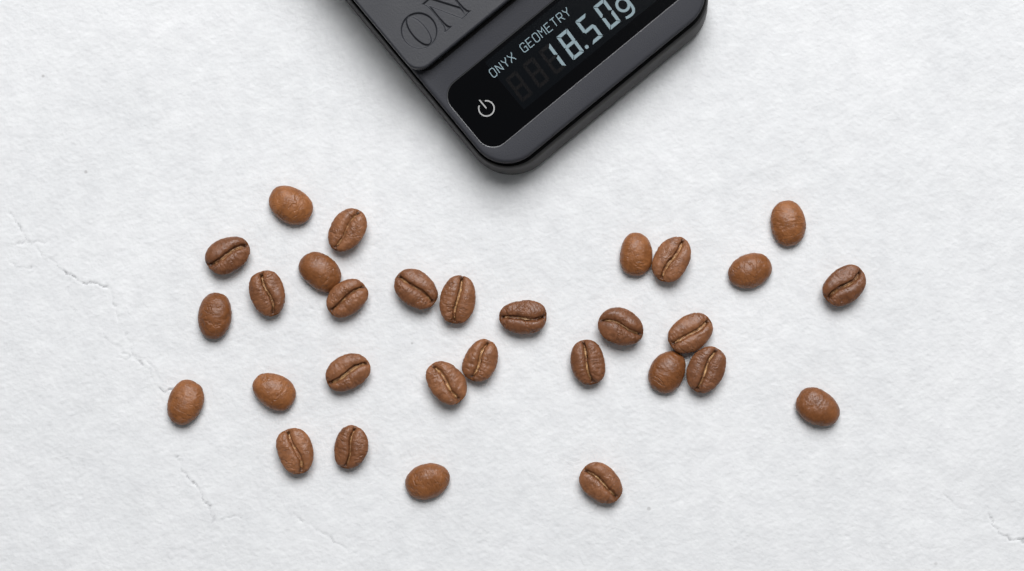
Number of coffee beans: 30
